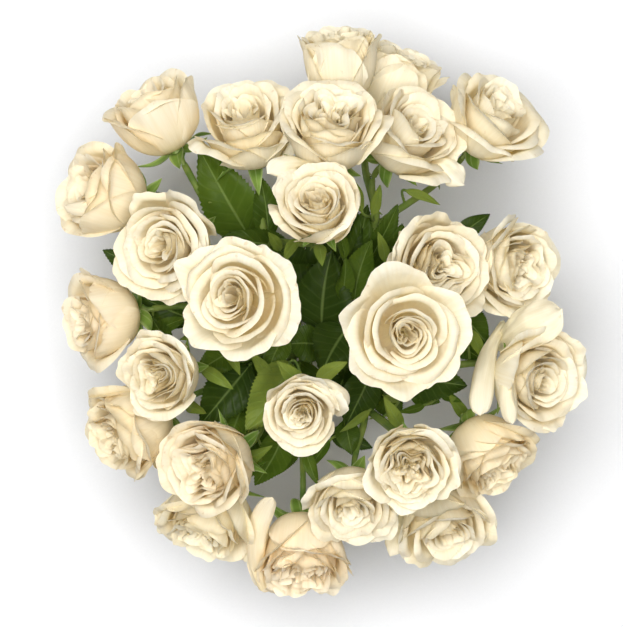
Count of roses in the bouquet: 26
